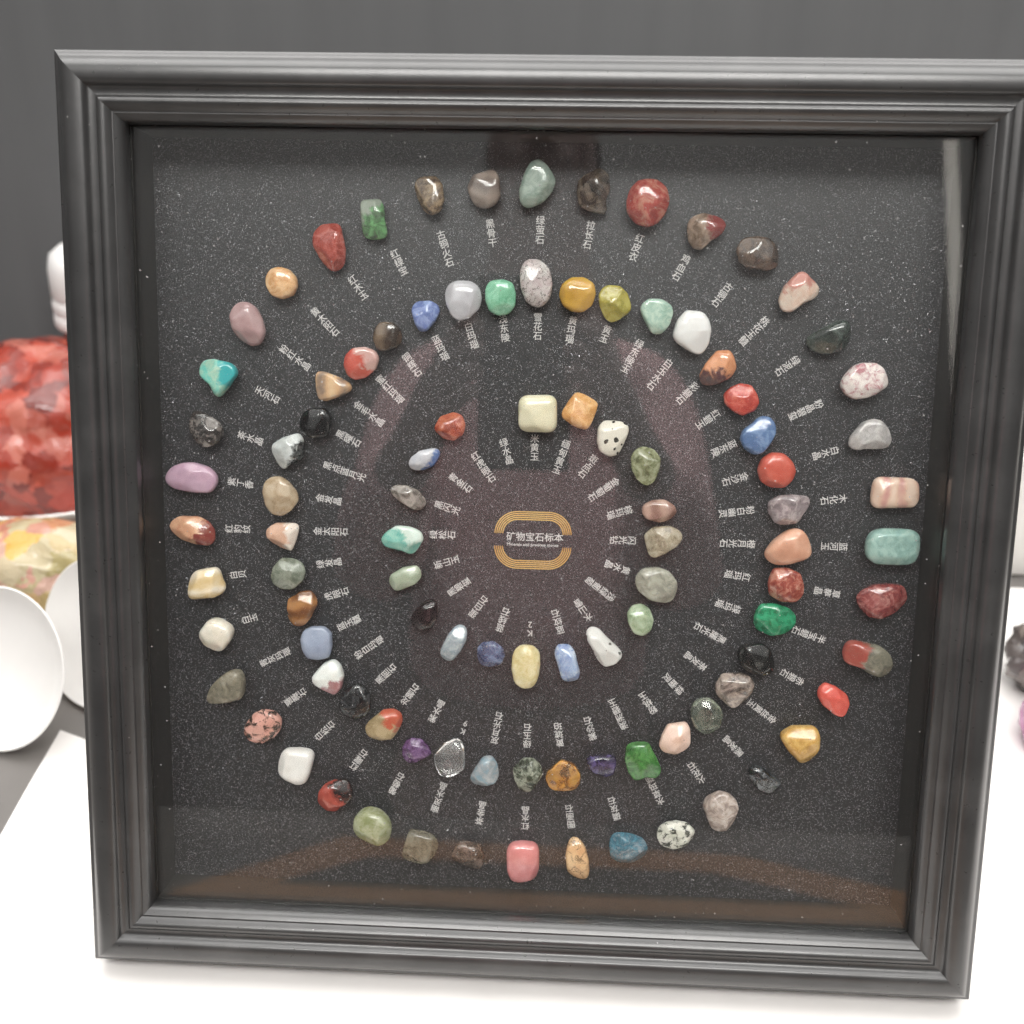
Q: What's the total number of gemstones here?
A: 99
